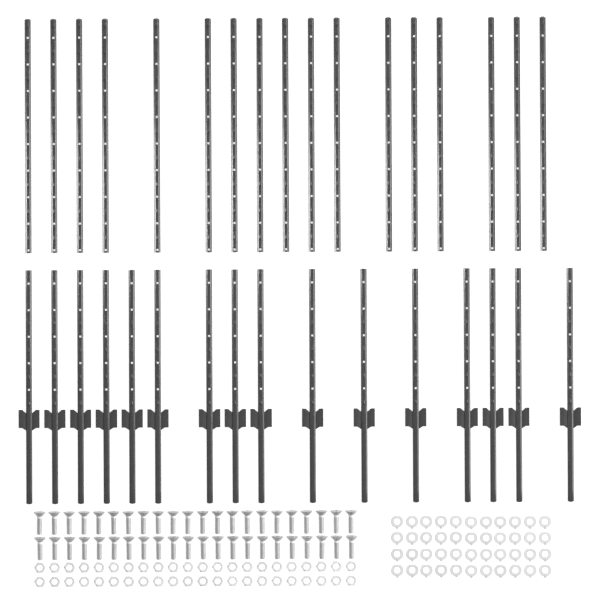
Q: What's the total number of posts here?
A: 33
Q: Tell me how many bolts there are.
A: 44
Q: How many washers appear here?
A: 44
